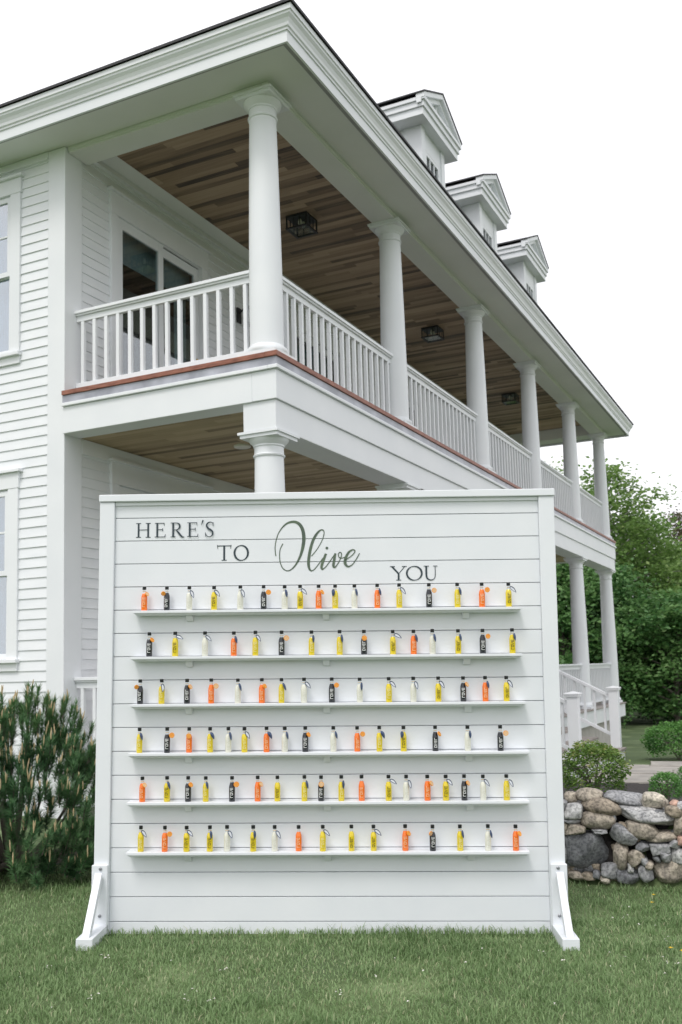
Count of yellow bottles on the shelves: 39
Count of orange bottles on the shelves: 20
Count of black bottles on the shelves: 20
